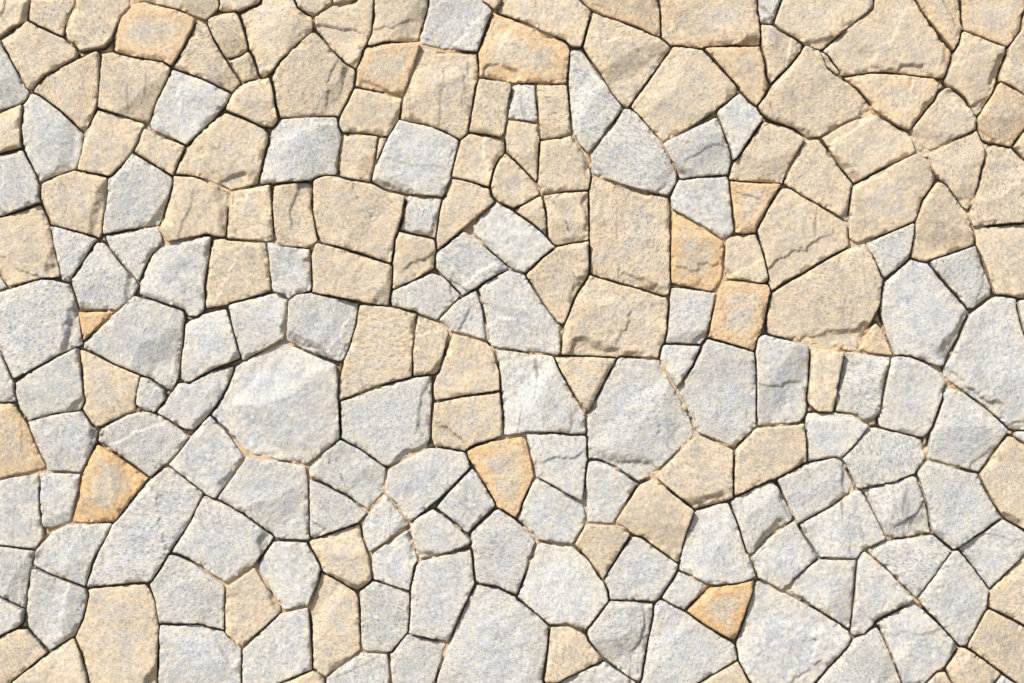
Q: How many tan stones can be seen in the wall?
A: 115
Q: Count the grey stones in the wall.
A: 109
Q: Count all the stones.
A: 224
